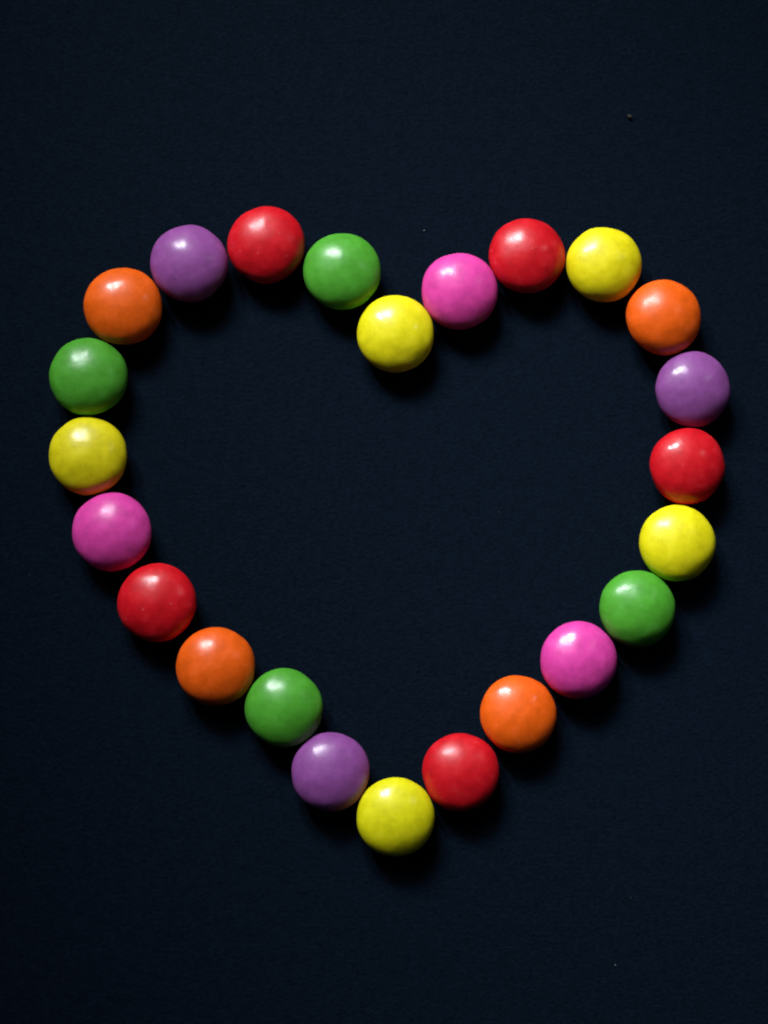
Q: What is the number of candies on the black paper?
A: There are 24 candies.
